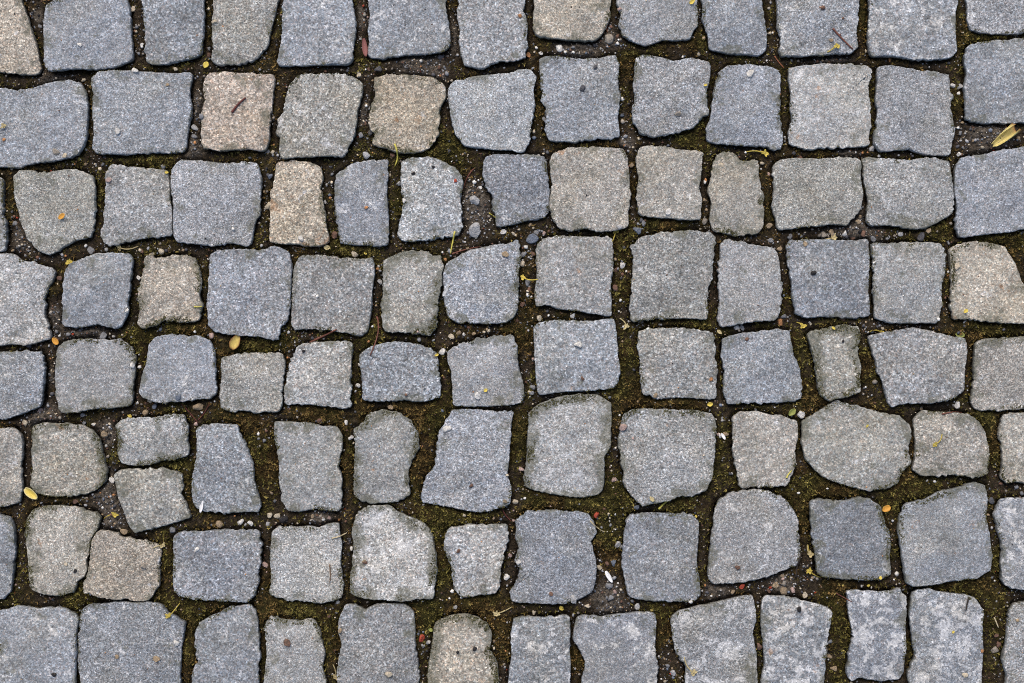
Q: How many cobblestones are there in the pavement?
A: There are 105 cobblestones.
